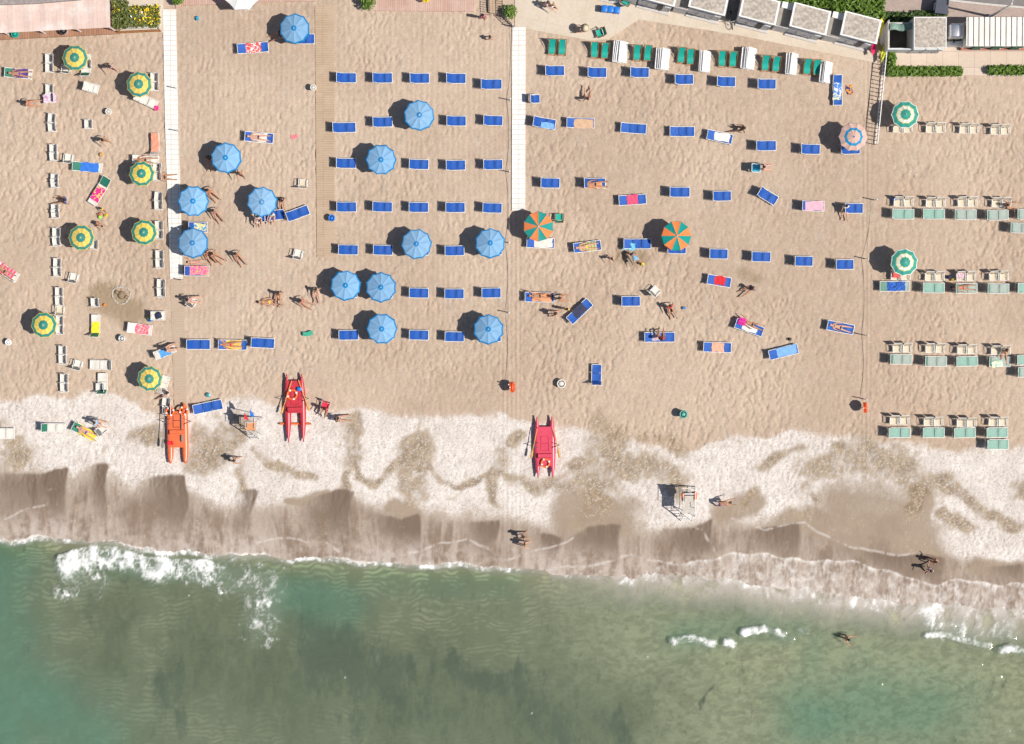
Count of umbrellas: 26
